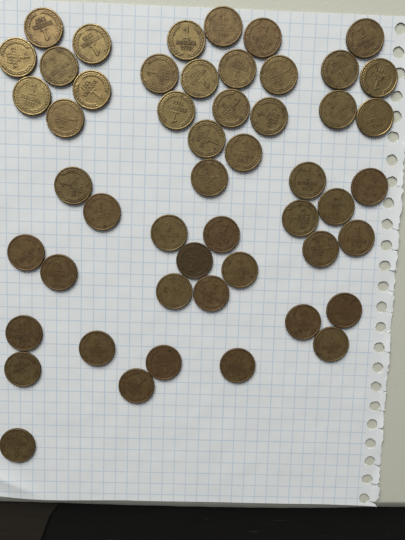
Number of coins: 51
